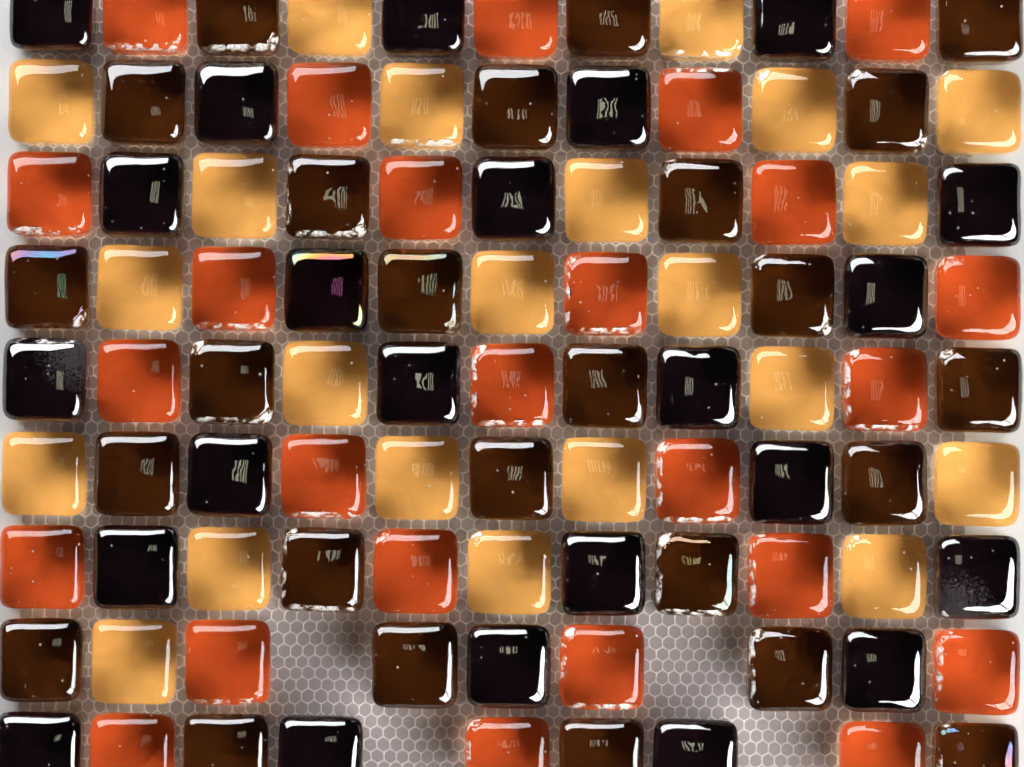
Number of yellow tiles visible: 22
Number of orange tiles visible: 25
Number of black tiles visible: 23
